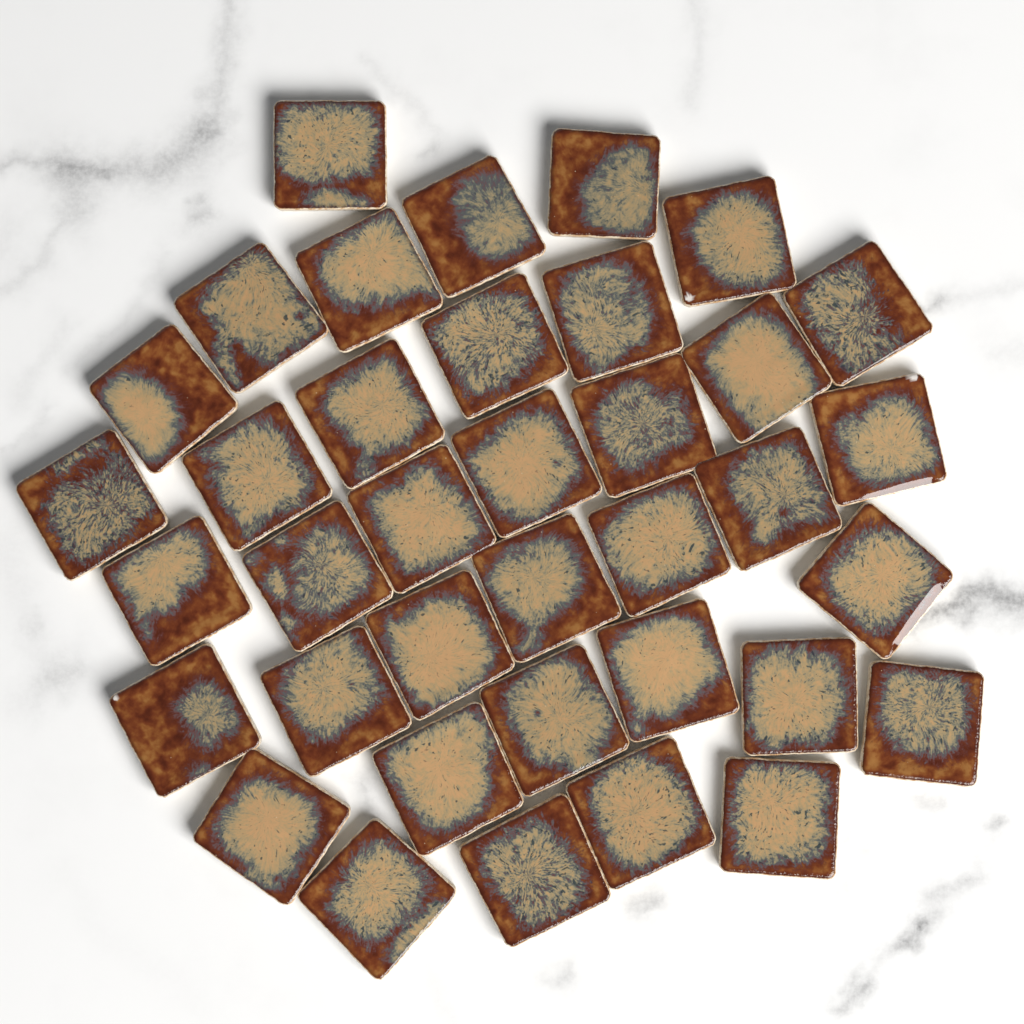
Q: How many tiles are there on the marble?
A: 37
